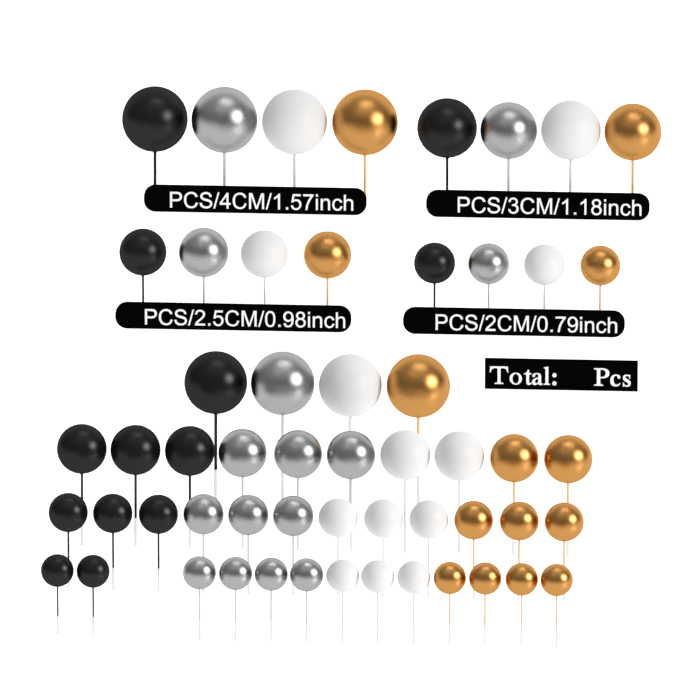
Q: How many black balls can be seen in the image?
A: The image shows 13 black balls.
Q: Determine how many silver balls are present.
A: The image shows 15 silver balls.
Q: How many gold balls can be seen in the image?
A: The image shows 14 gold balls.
